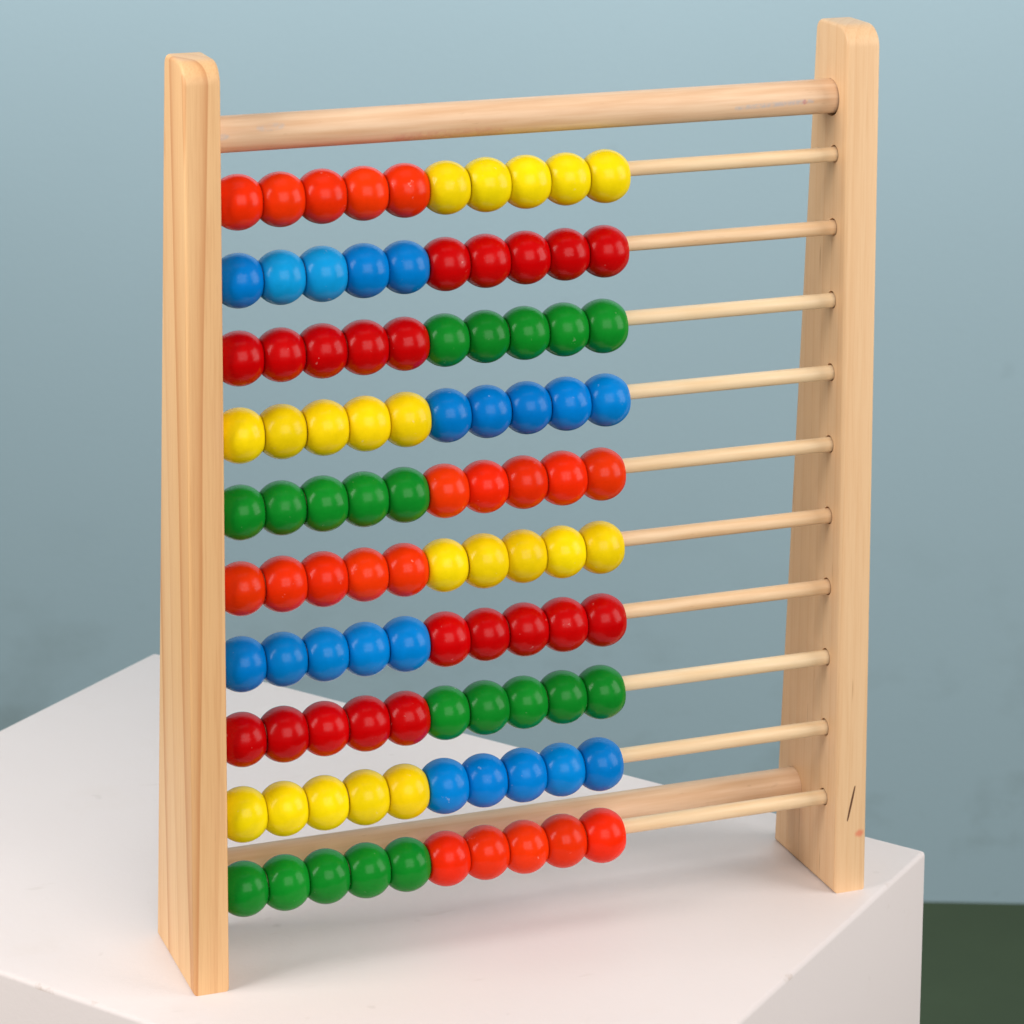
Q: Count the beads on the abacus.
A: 100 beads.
